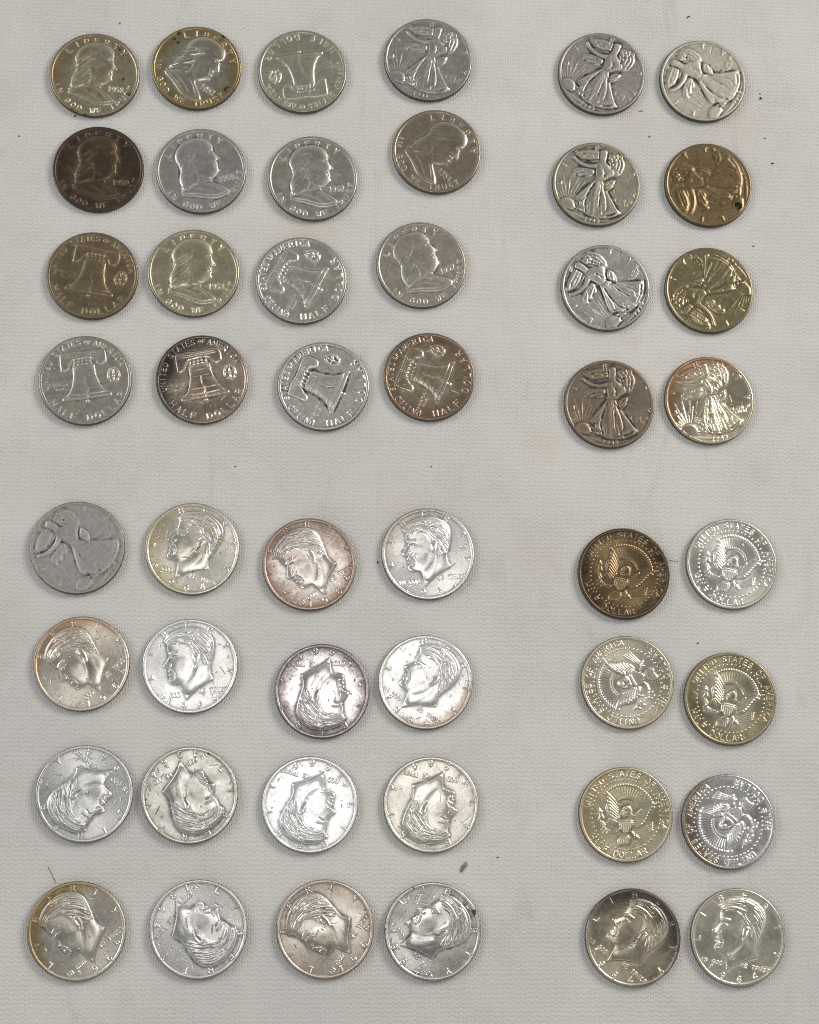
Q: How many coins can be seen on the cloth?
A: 48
